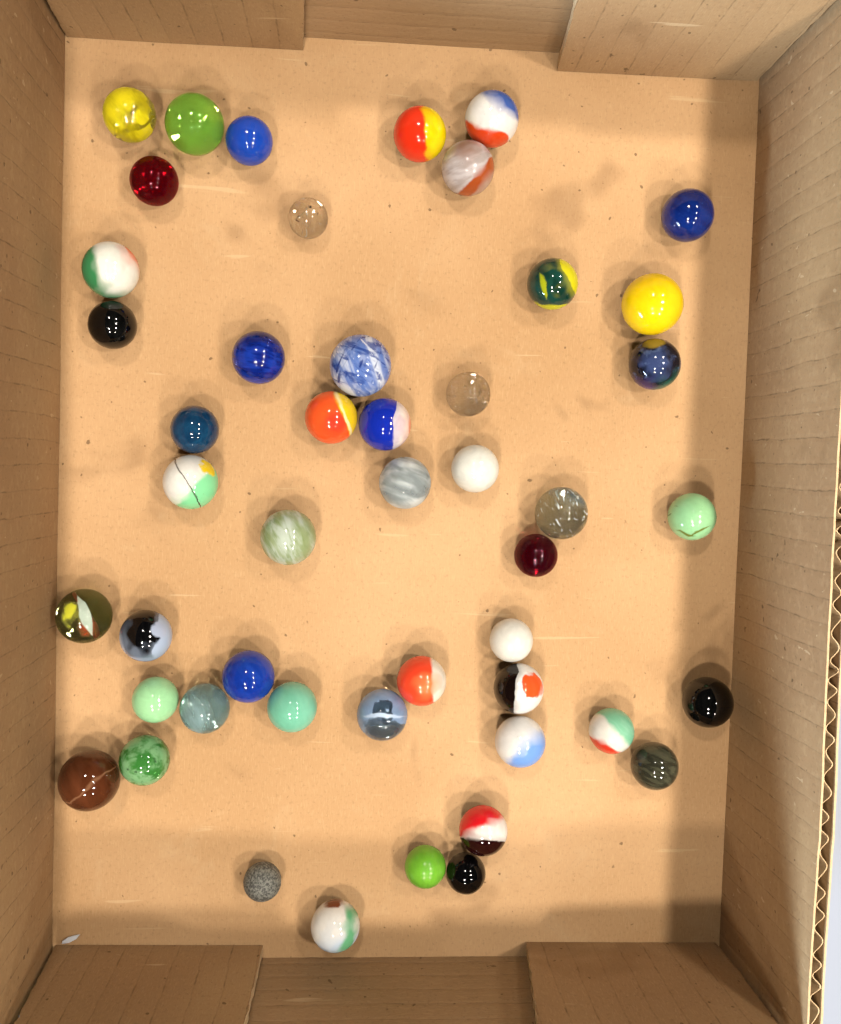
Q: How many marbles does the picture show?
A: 48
